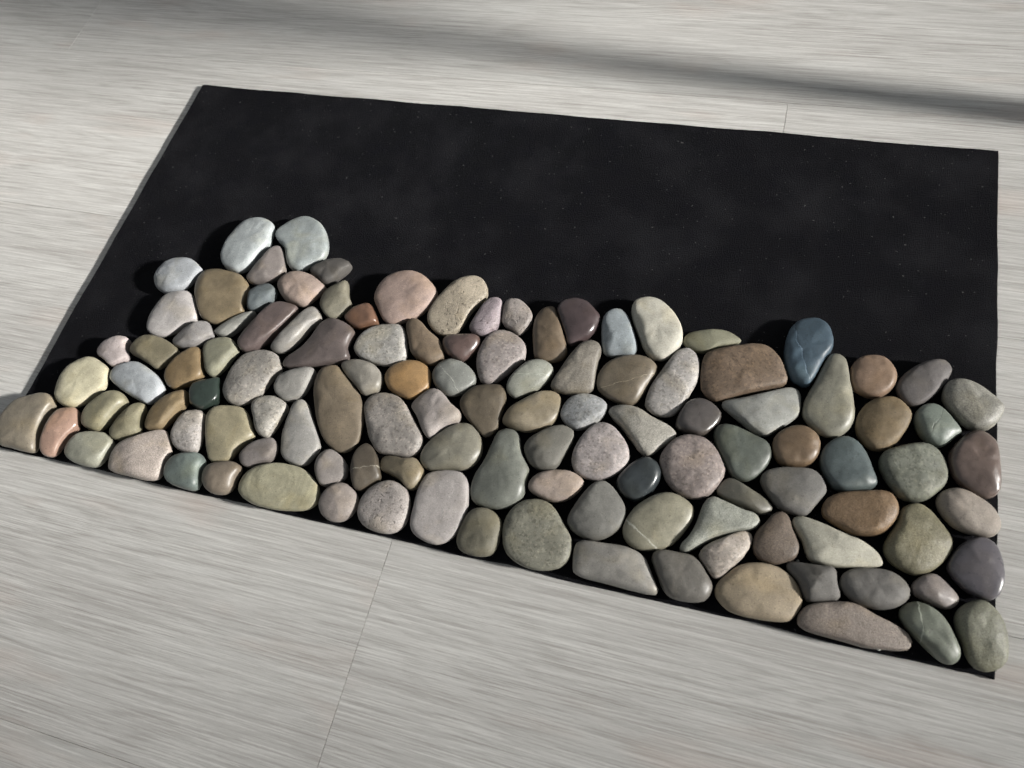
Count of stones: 118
